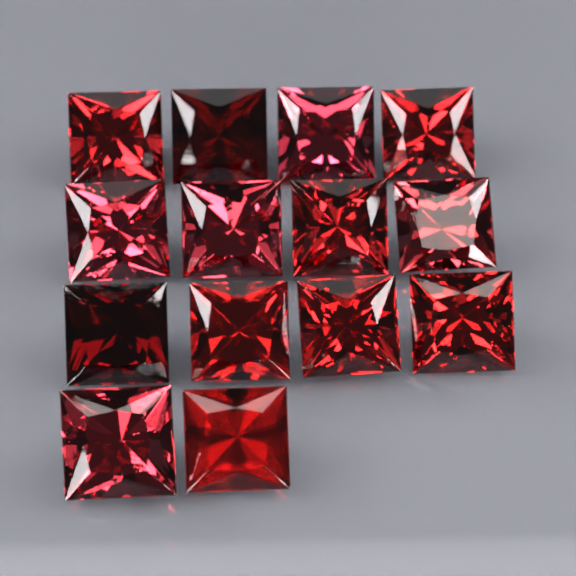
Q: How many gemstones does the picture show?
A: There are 14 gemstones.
